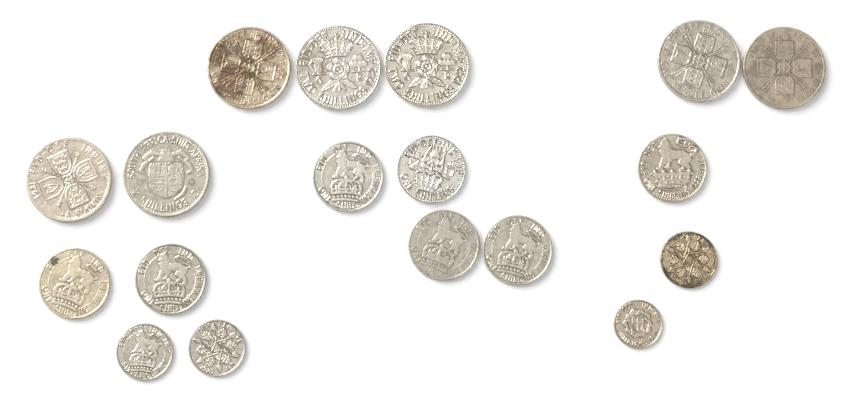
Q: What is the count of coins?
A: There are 18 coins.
